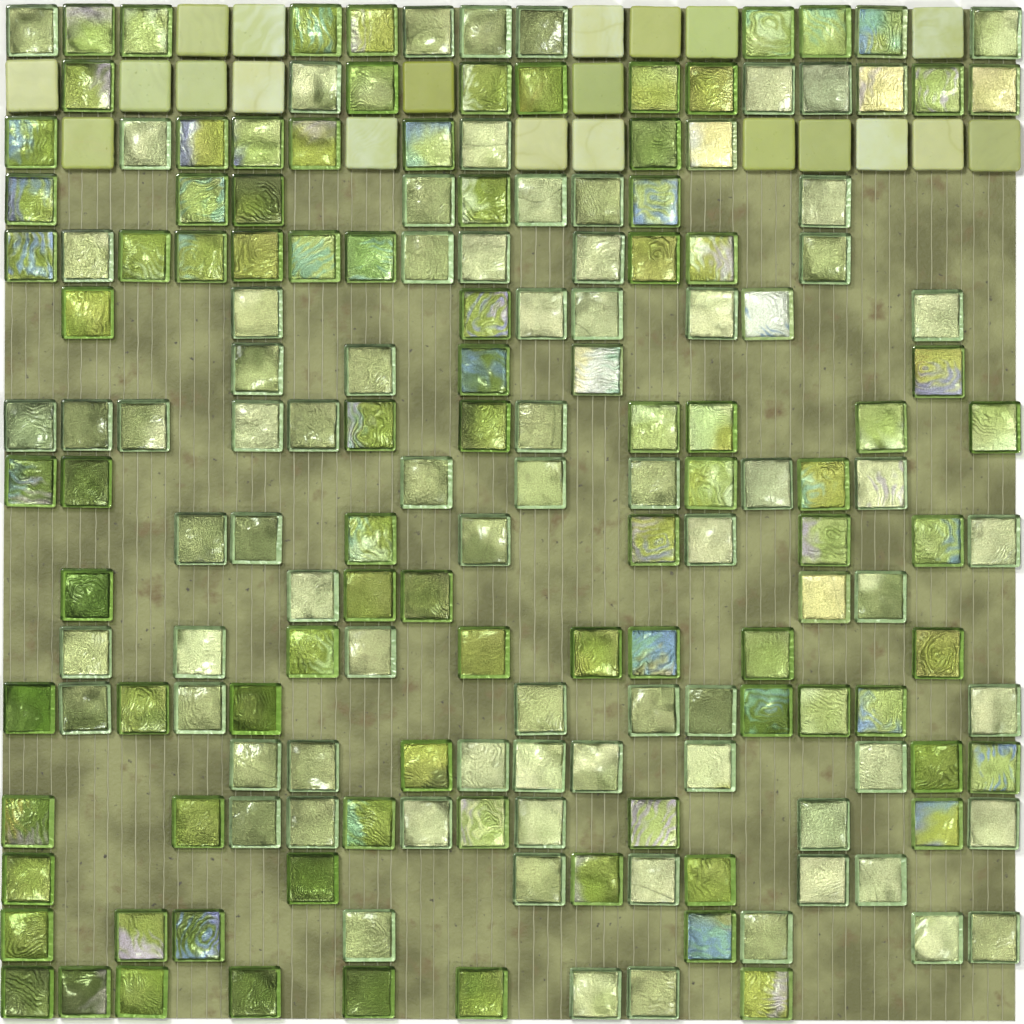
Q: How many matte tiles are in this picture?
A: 21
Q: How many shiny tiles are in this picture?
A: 172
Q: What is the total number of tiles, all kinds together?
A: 193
